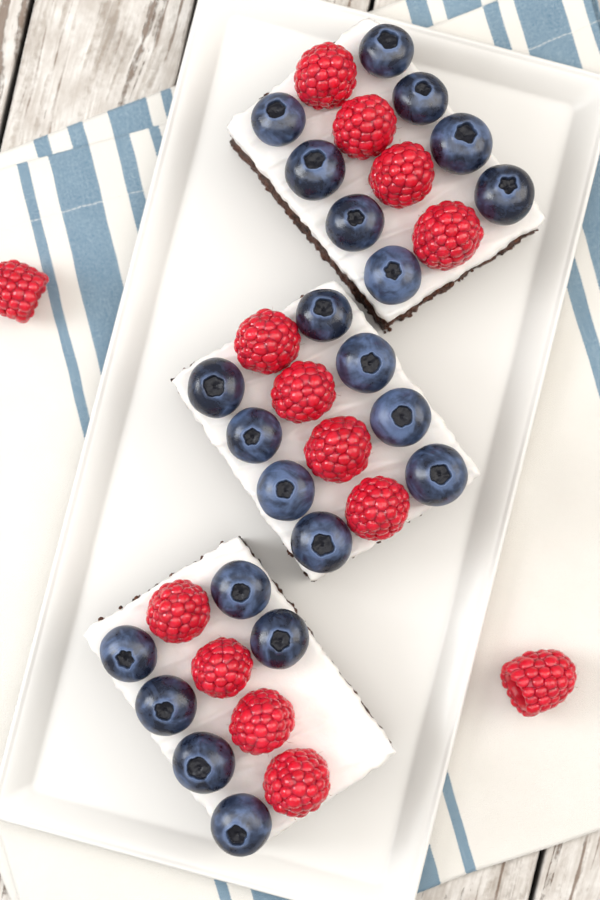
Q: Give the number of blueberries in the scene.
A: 22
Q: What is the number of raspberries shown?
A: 14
